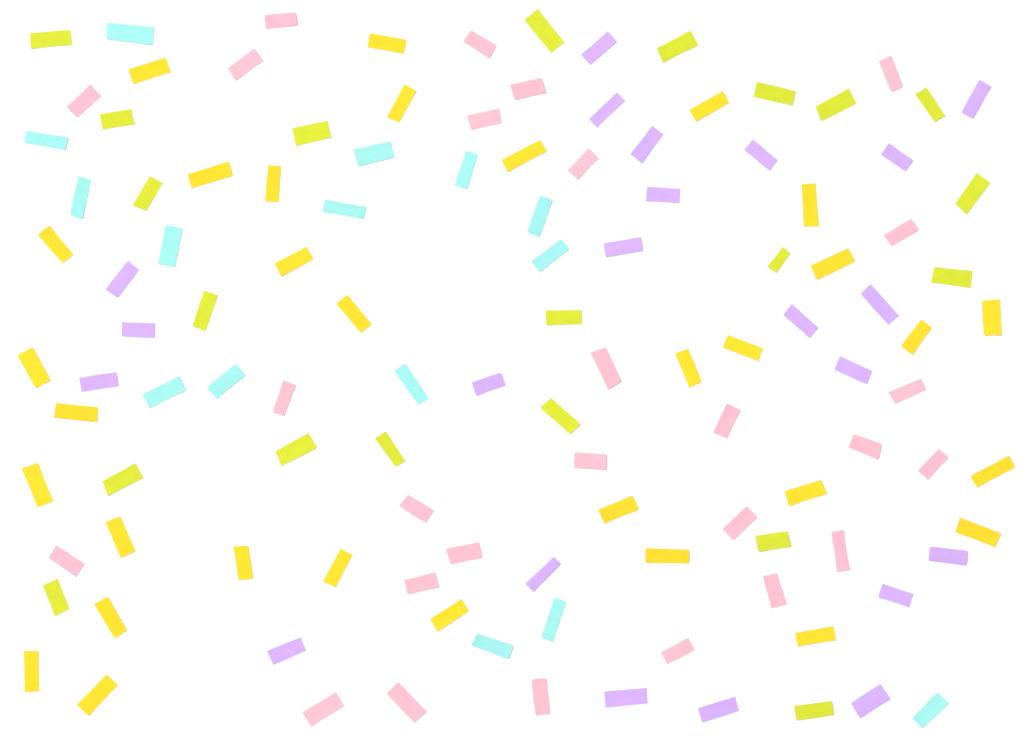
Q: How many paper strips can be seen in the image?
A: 117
